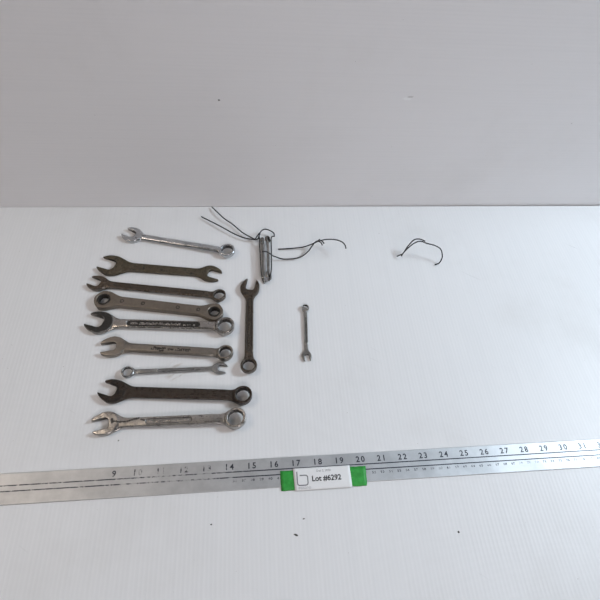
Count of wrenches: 13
